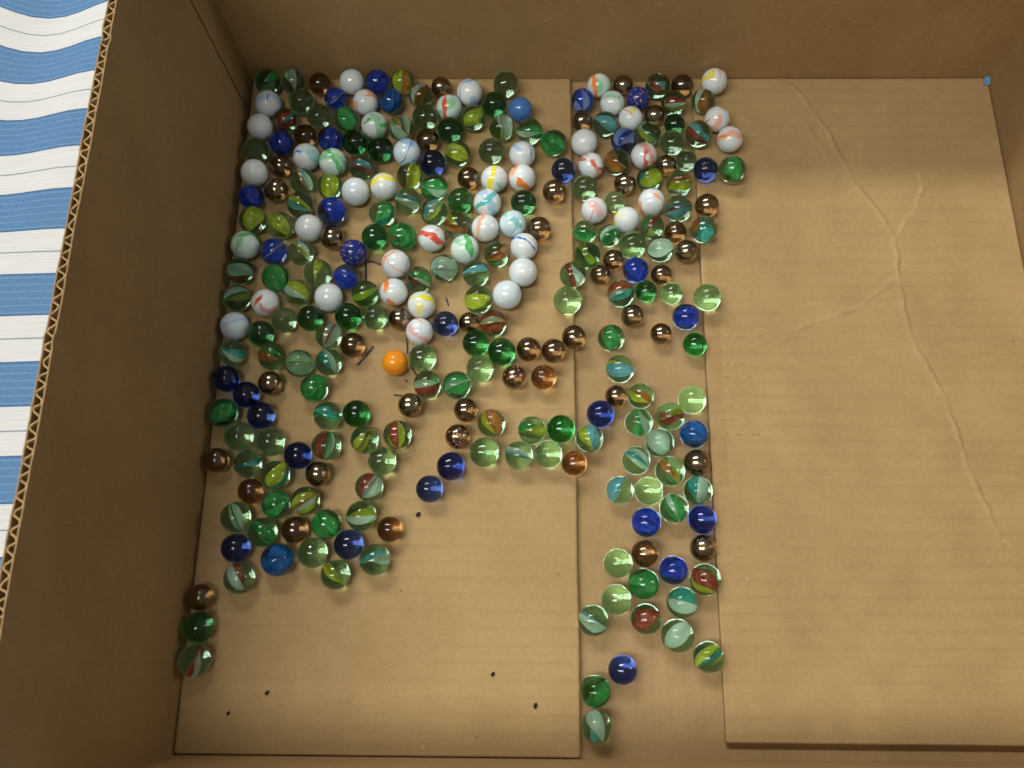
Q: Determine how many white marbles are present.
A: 45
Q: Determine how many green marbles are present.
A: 153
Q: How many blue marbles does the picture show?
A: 35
